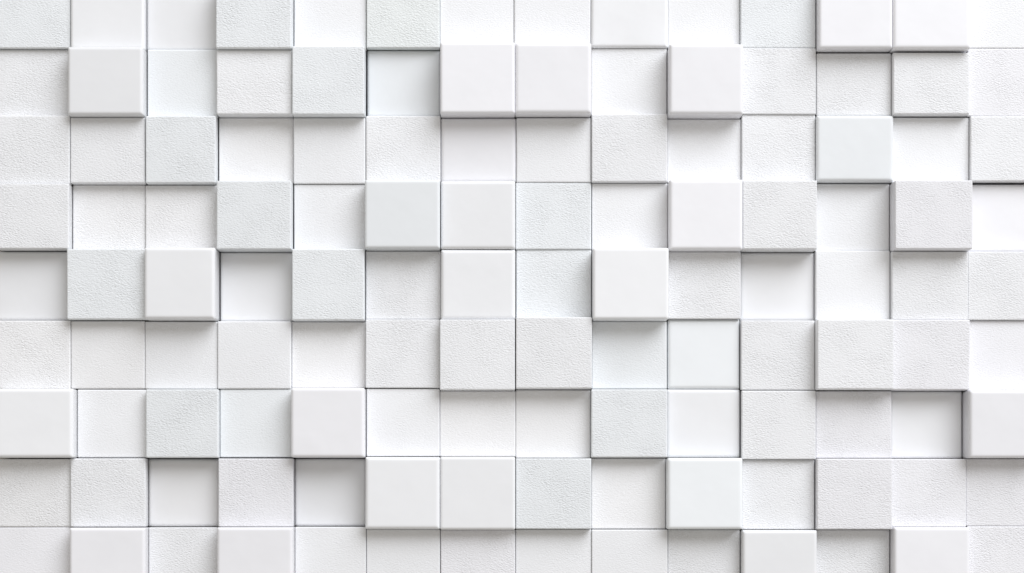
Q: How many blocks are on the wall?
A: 126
